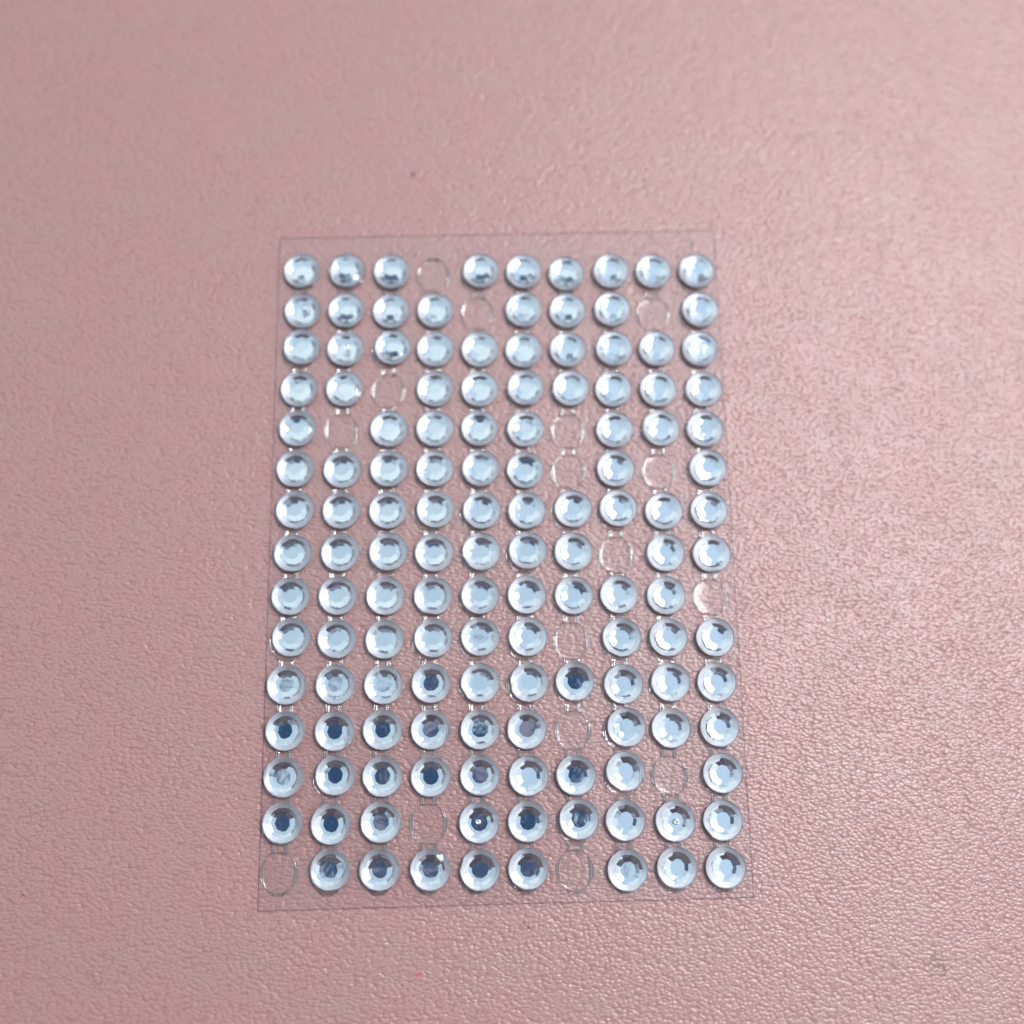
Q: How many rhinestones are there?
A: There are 134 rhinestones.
